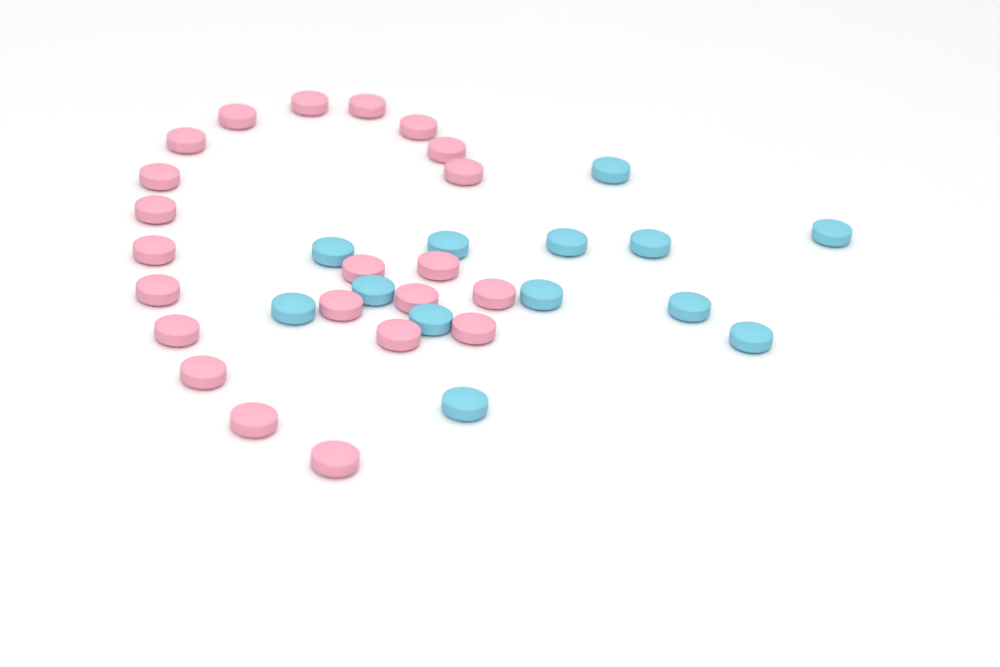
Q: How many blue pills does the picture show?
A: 13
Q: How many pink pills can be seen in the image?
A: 22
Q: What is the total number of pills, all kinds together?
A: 35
